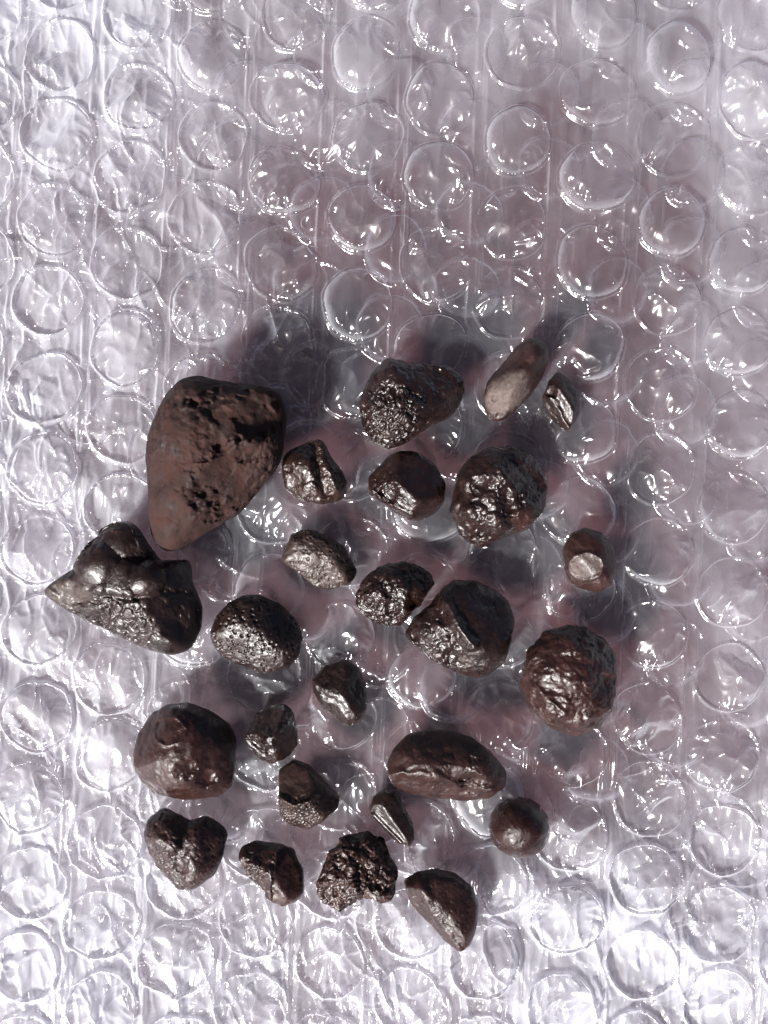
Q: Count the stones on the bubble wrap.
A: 25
